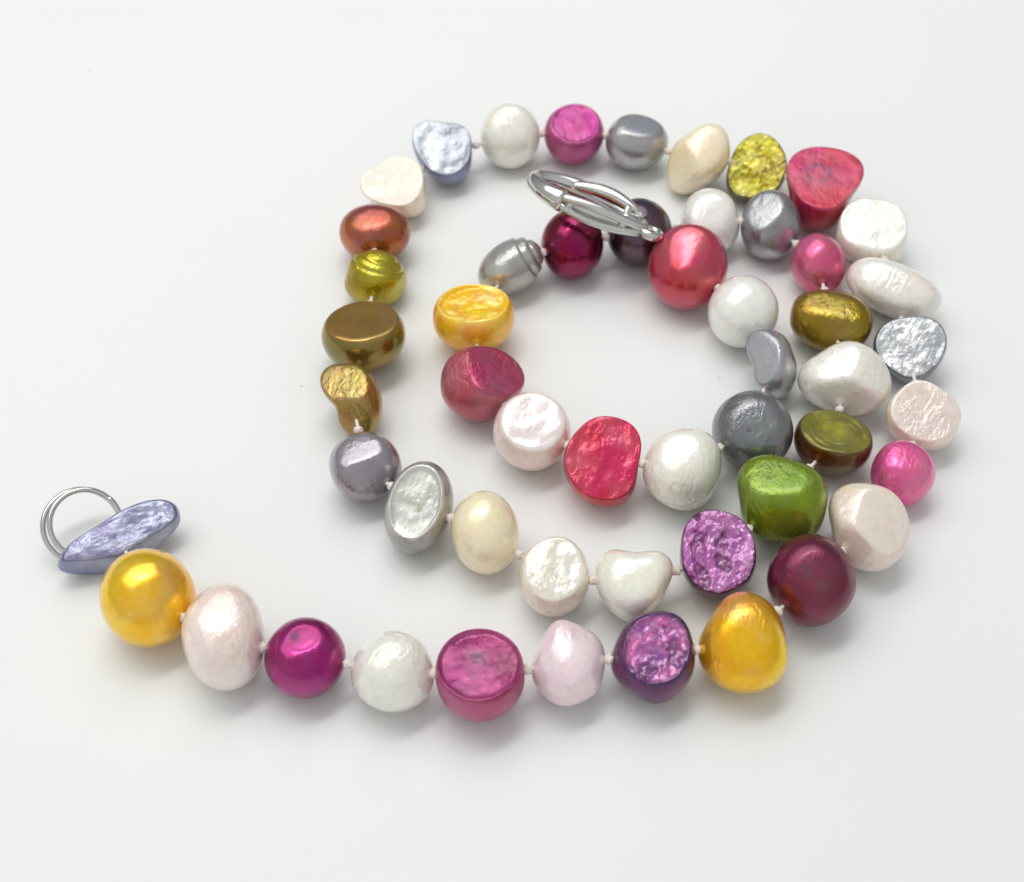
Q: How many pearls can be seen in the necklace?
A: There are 53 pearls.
